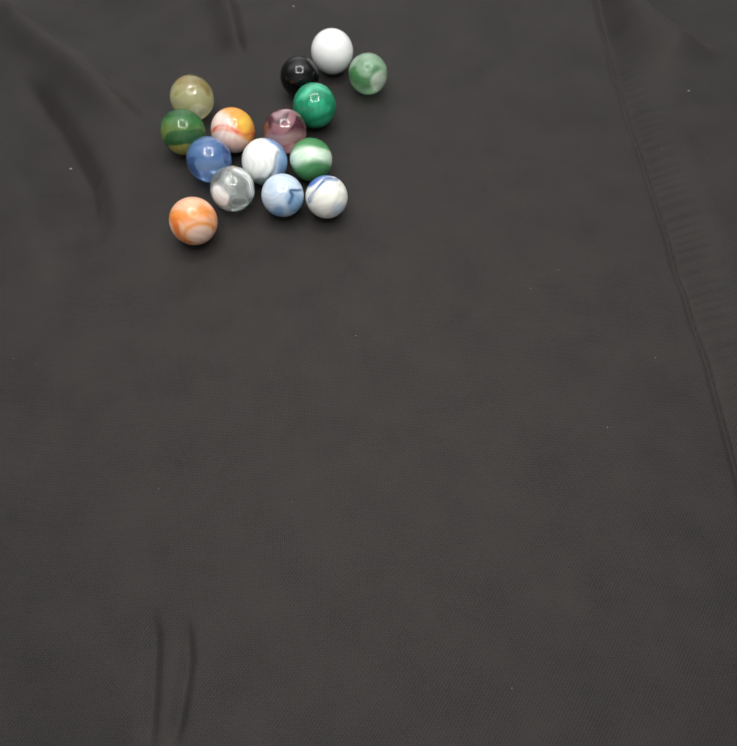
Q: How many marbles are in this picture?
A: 15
